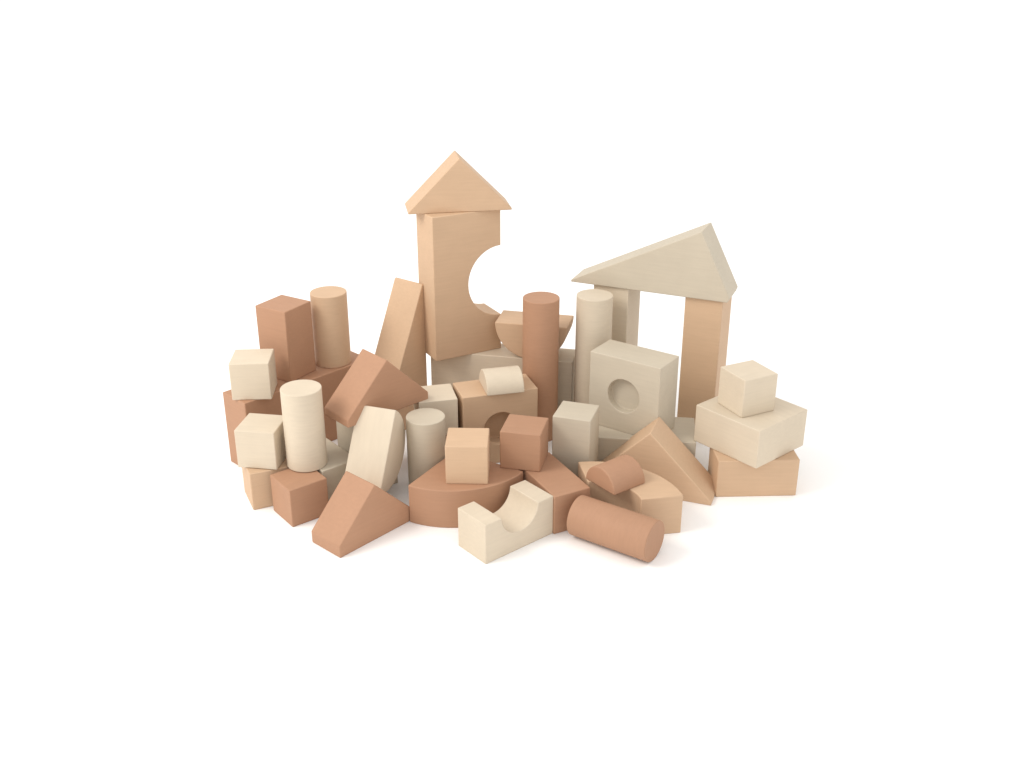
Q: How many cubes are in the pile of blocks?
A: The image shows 8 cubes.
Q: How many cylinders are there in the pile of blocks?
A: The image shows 6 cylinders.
